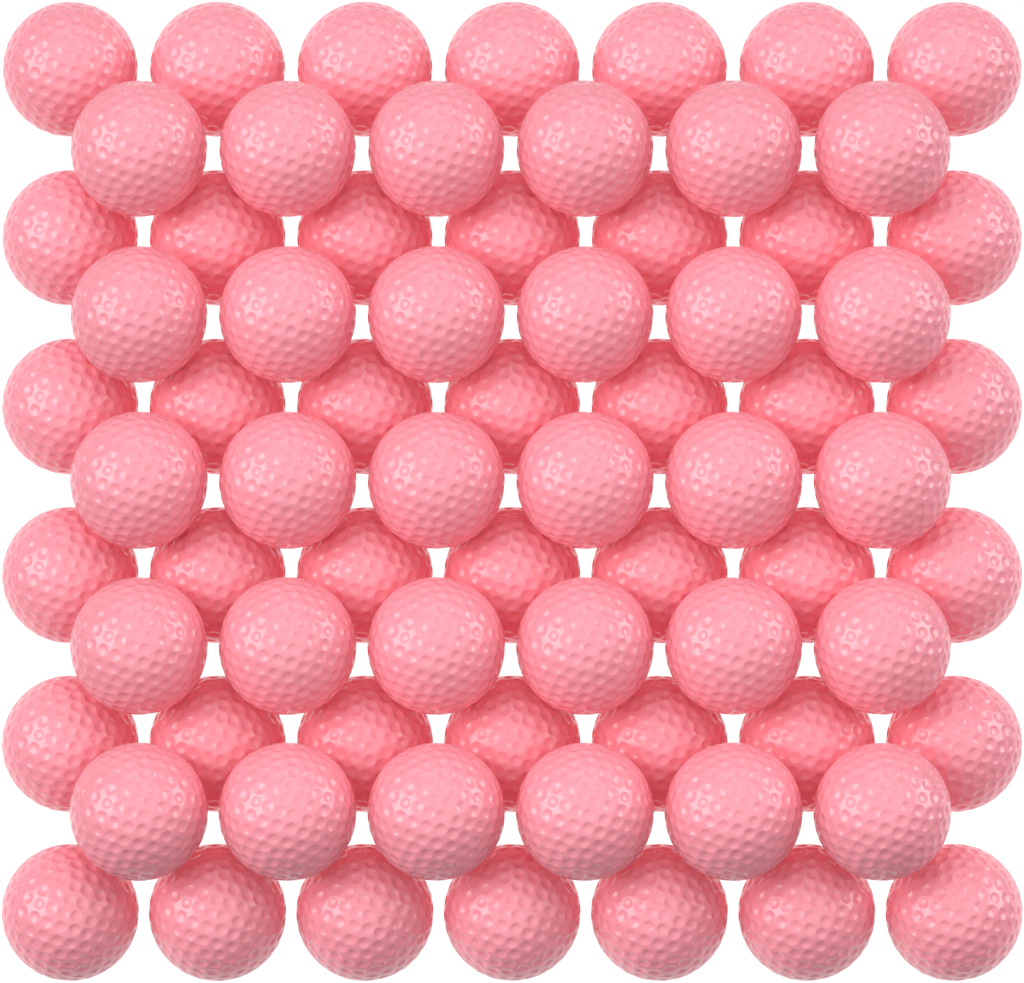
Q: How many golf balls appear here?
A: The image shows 72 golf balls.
